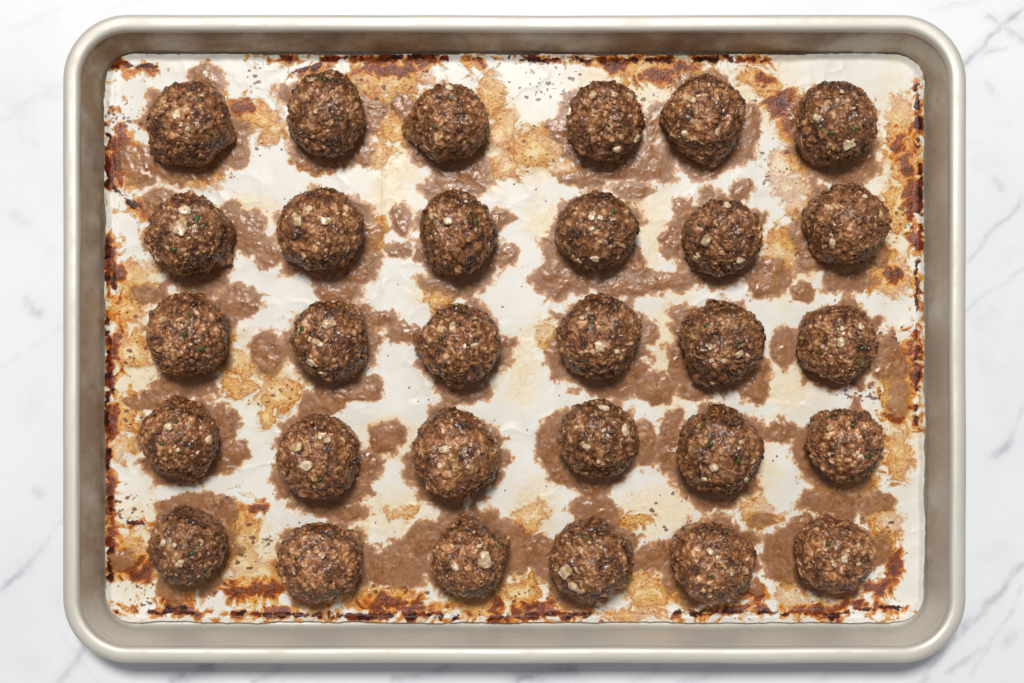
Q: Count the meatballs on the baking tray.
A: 30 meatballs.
